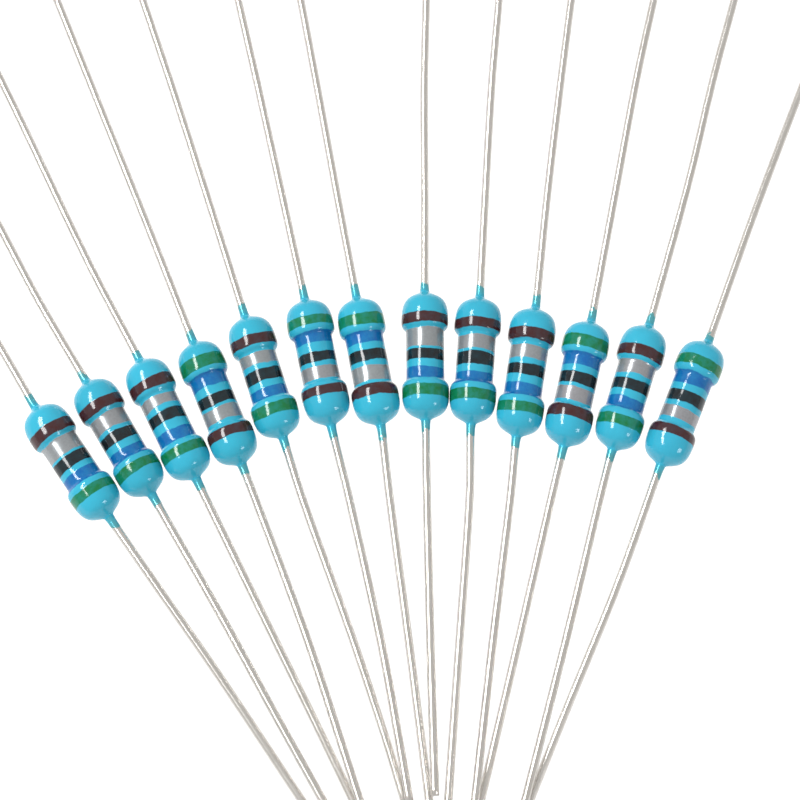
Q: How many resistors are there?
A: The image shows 13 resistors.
